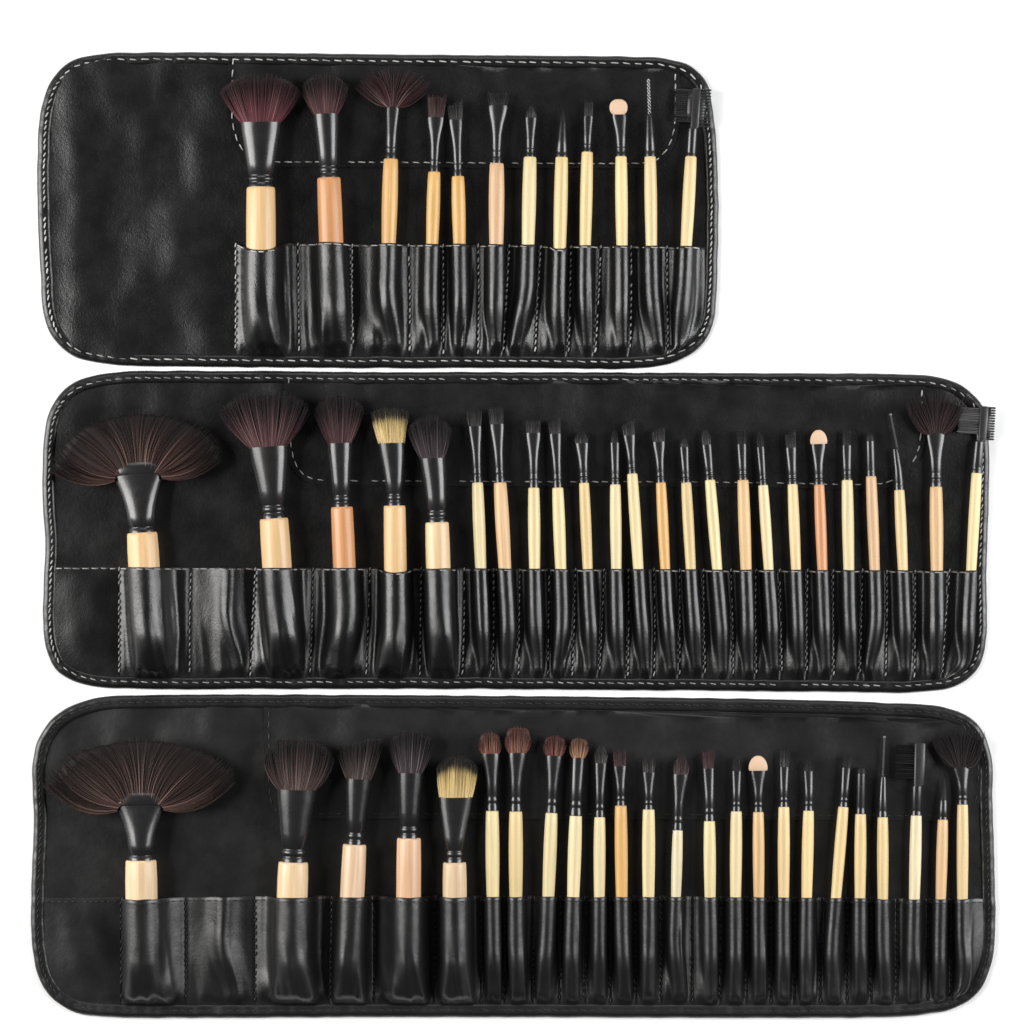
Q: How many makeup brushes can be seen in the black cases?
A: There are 60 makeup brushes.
